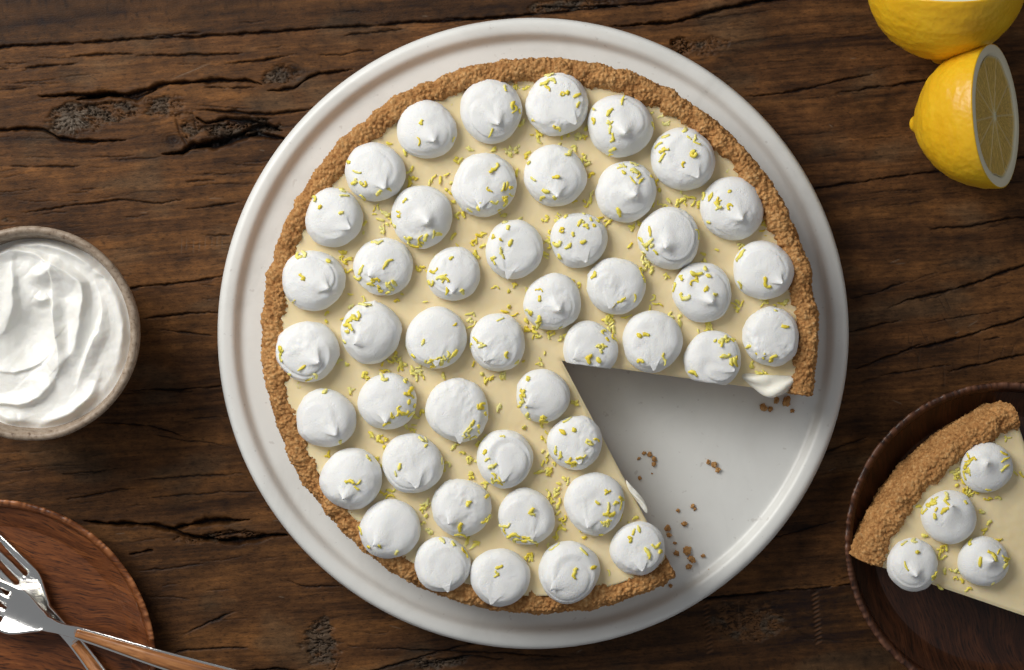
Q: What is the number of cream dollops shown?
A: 50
